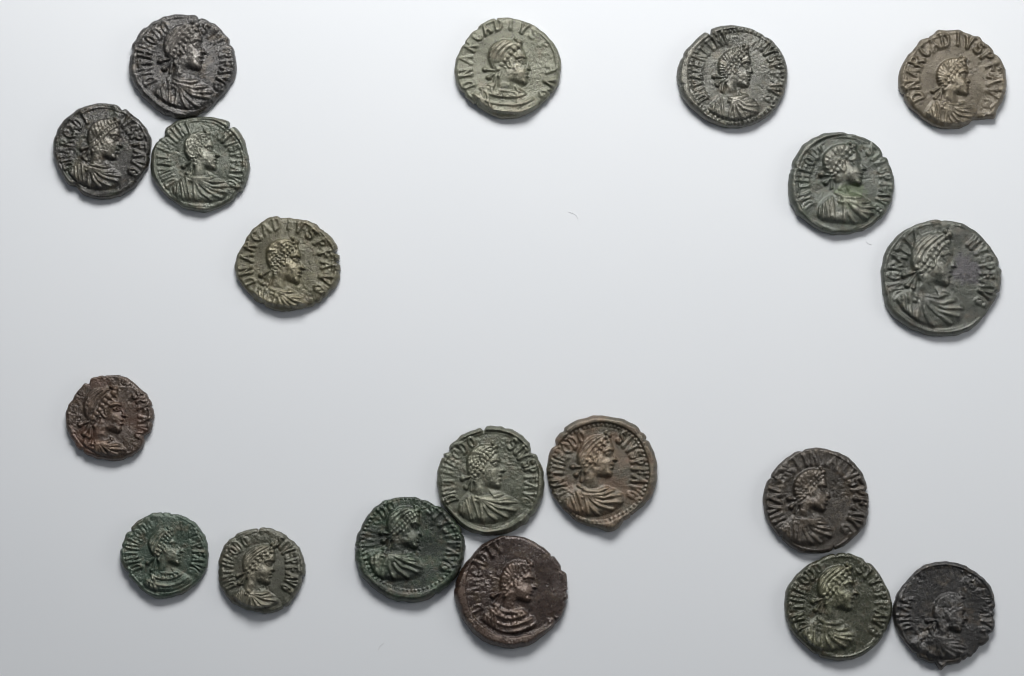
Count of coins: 19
